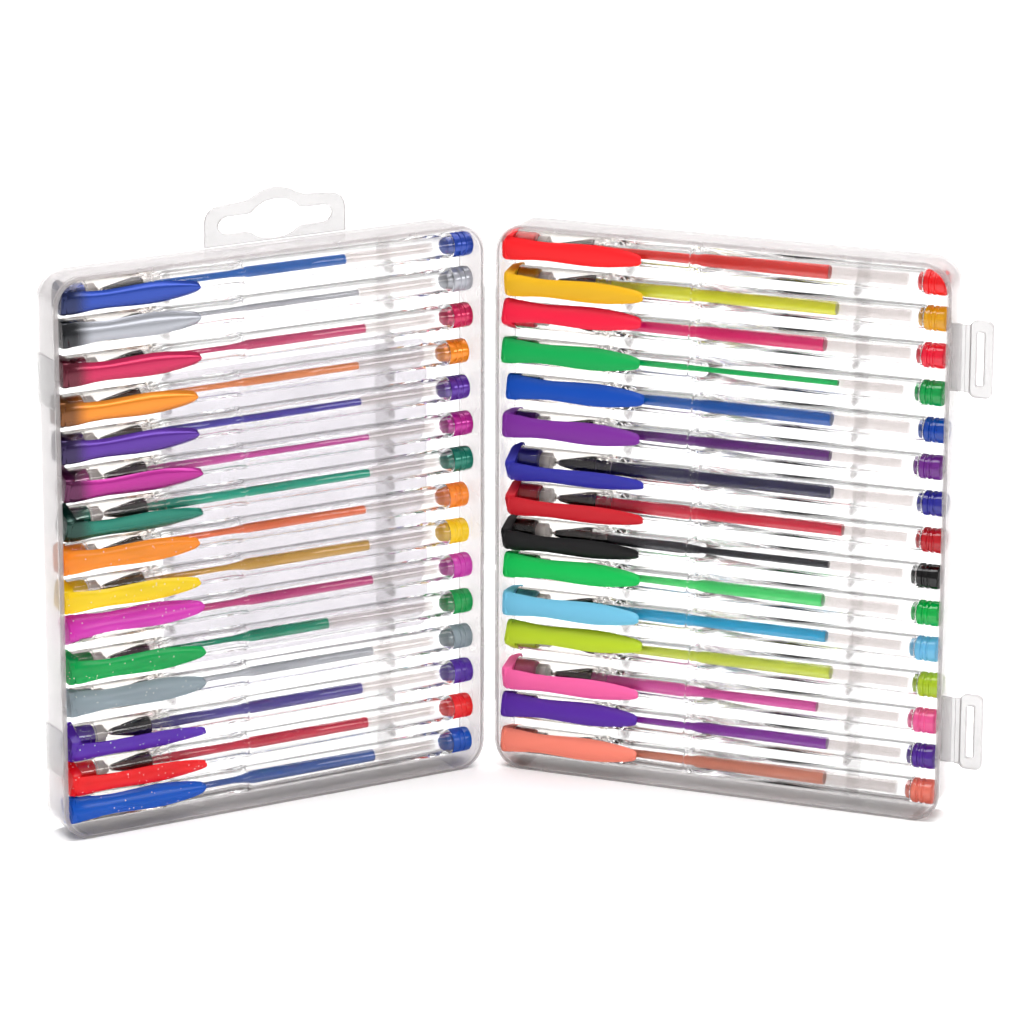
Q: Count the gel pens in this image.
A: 30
